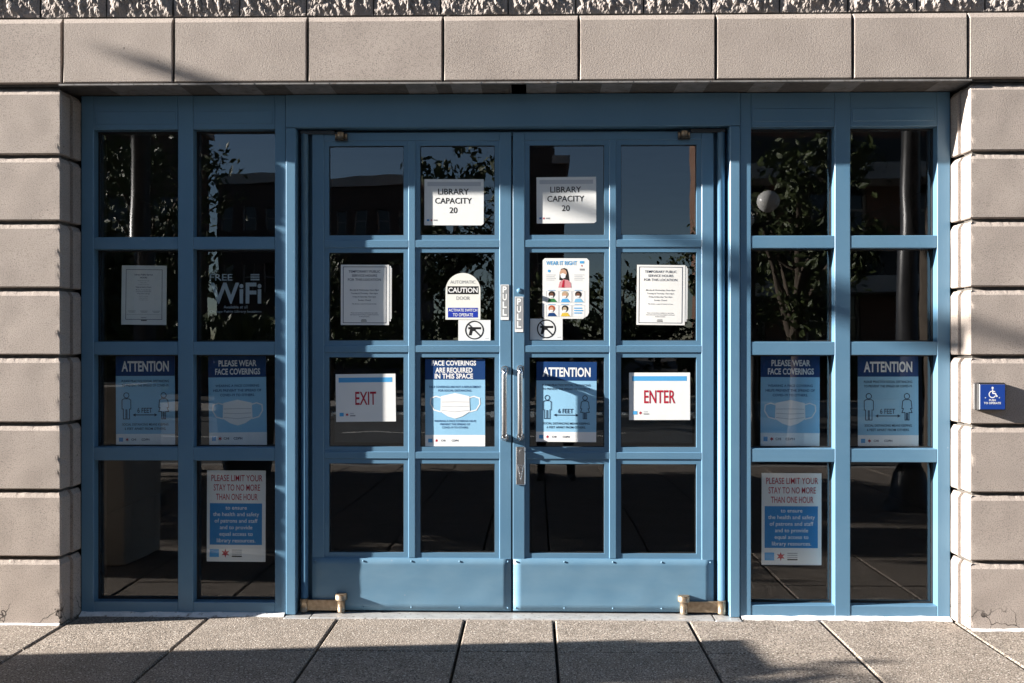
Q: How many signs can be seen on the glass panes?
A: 20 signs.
